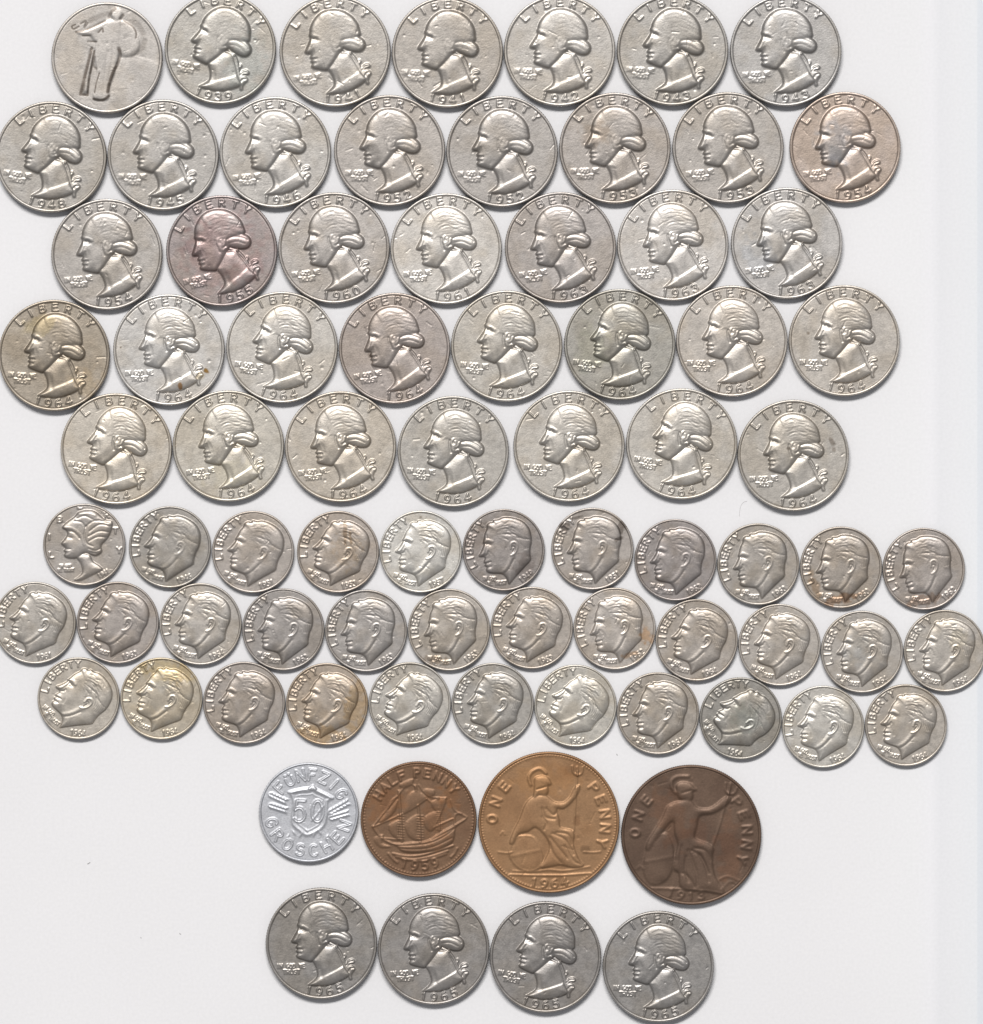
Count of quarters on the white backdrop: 41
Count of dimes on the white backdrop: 34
